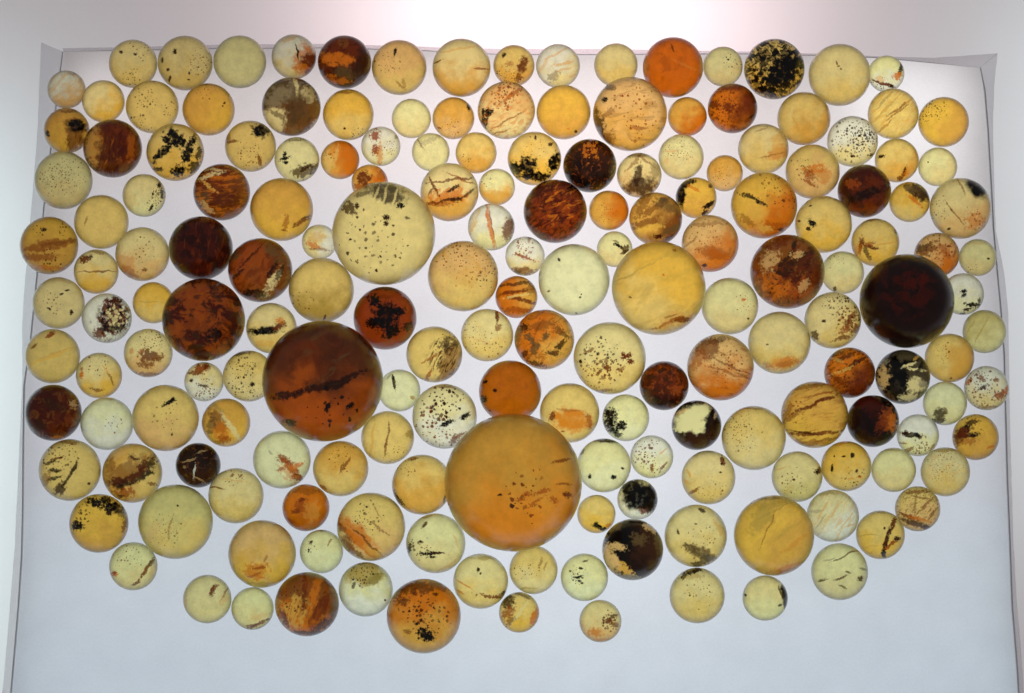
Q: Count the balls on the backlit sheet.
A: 177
